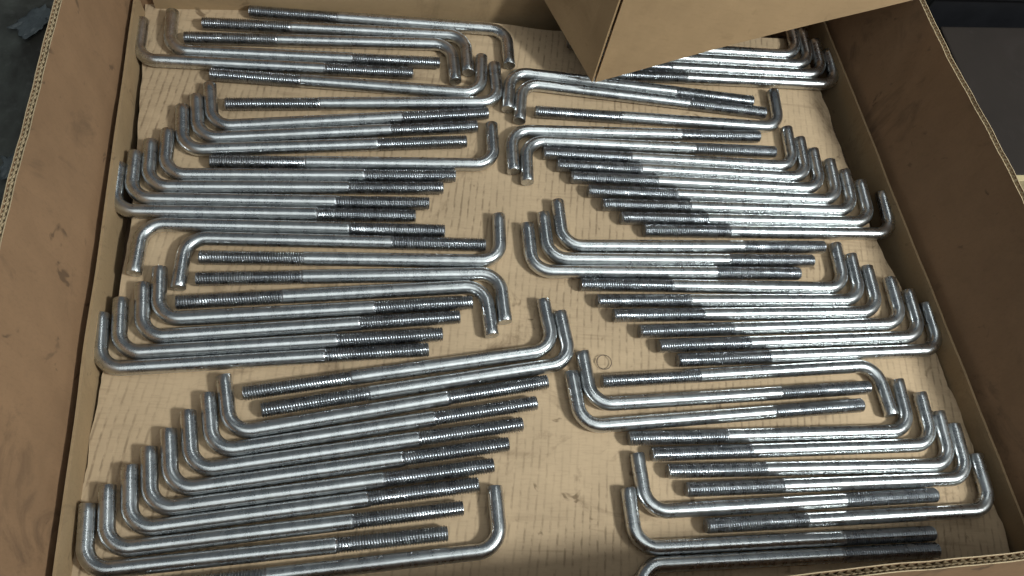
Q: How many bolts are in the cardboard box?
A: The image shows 71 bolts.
